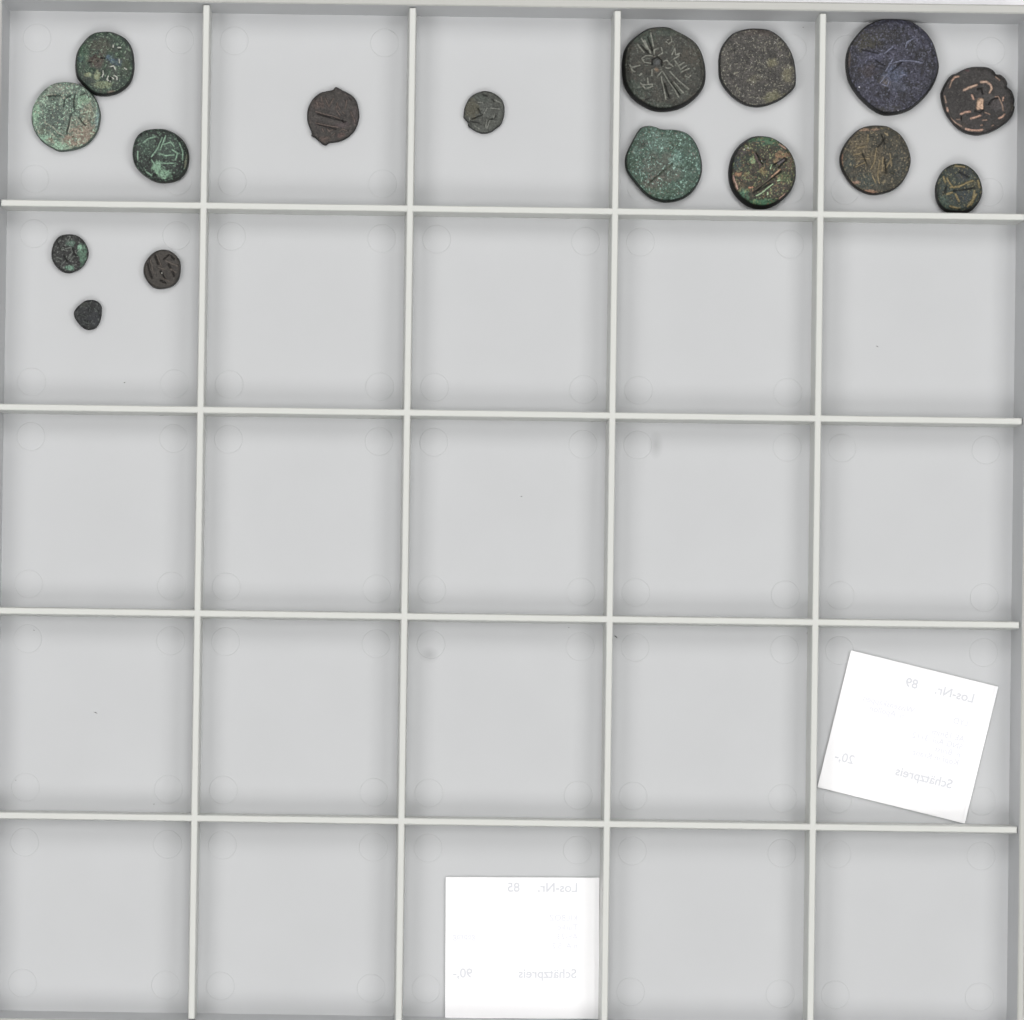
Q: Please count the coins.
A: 16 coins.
